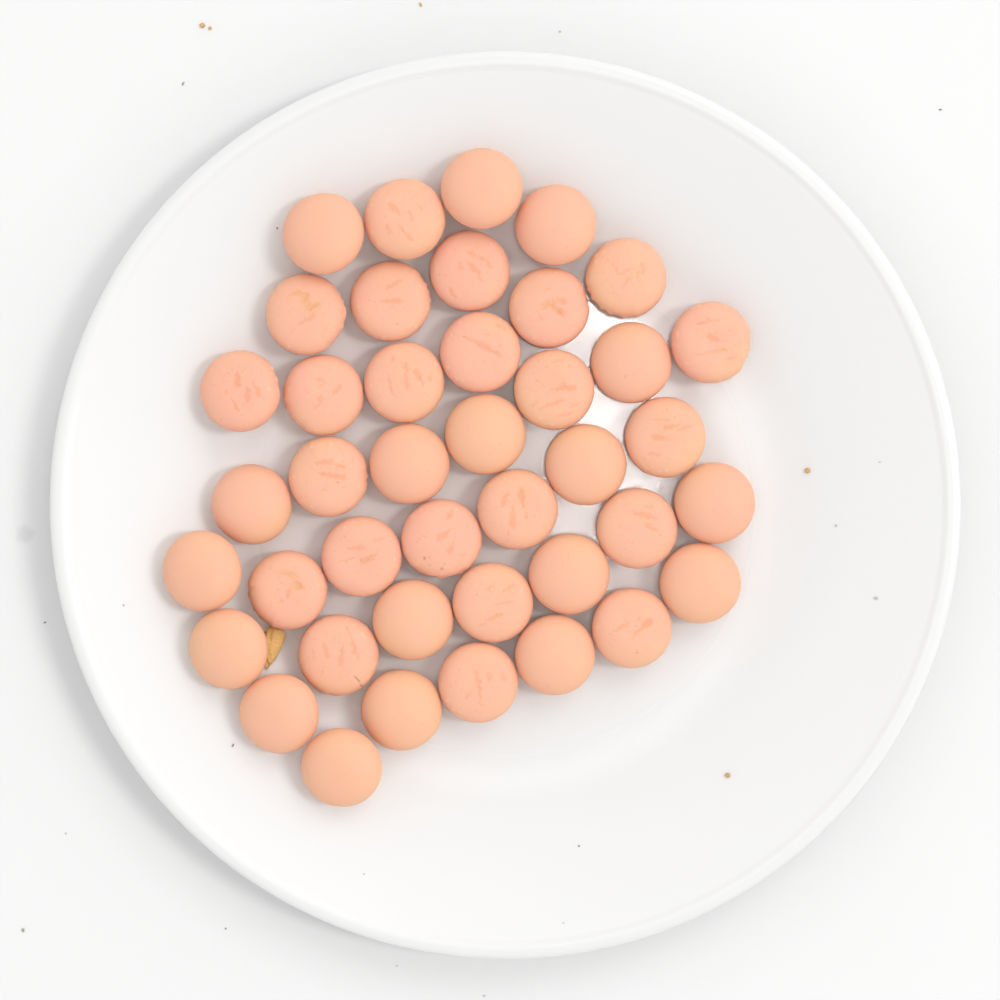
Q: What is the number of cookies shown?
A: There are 41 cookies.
